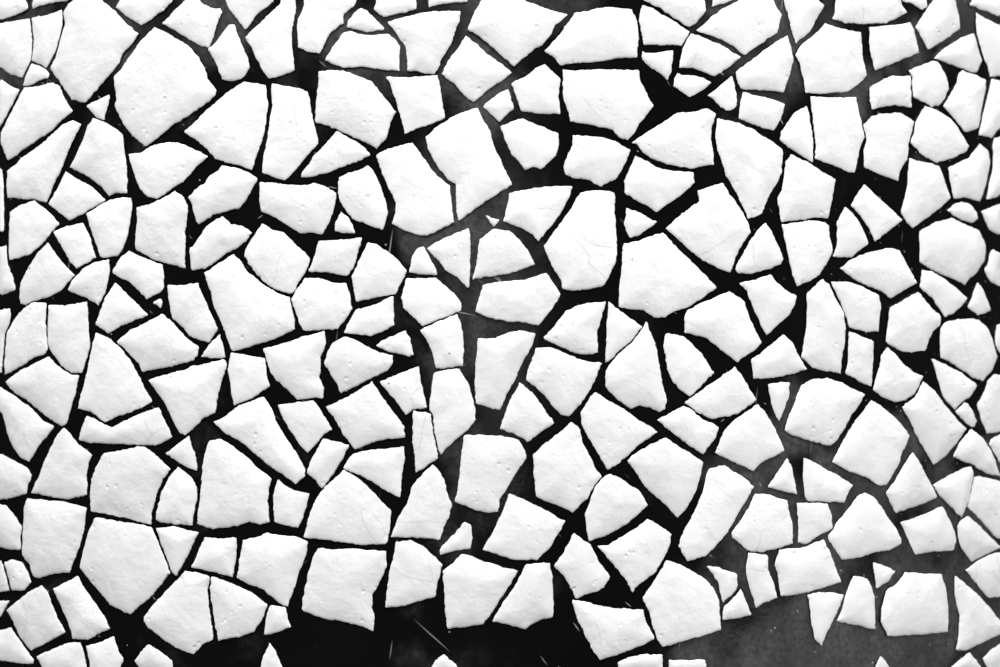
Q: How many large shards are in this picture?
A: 190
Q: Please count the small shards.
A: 51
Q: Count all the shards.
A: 241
